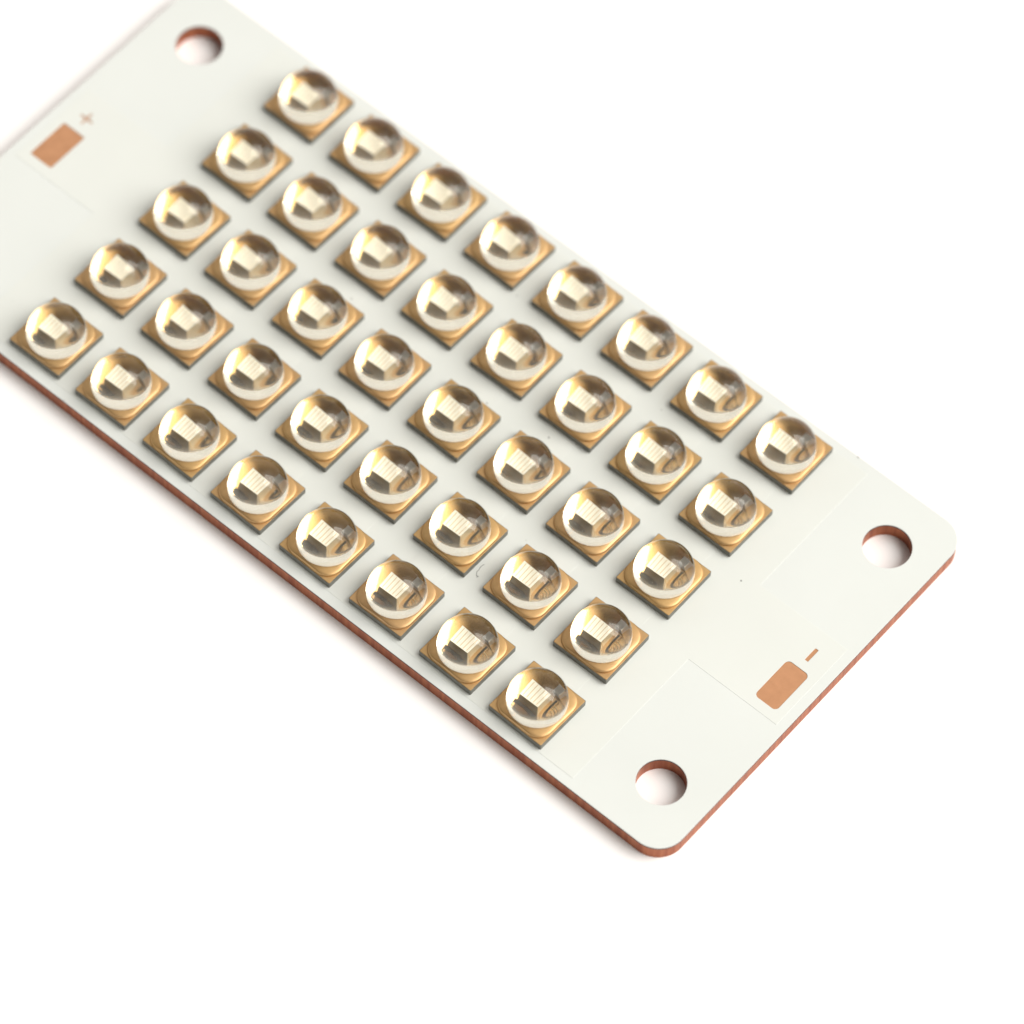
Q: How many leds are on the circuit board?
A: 40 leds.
